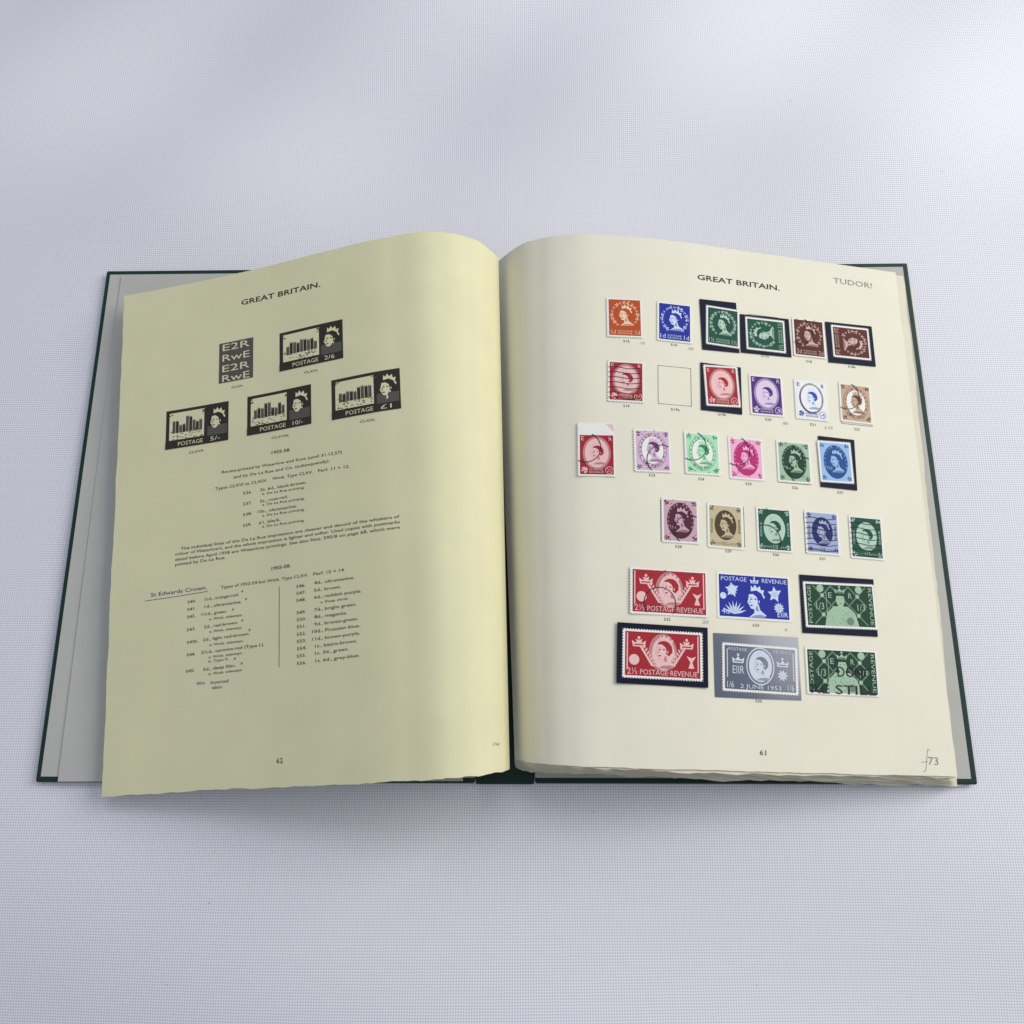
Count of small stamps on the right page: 22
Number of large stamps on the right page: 6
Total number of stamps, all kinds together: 28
